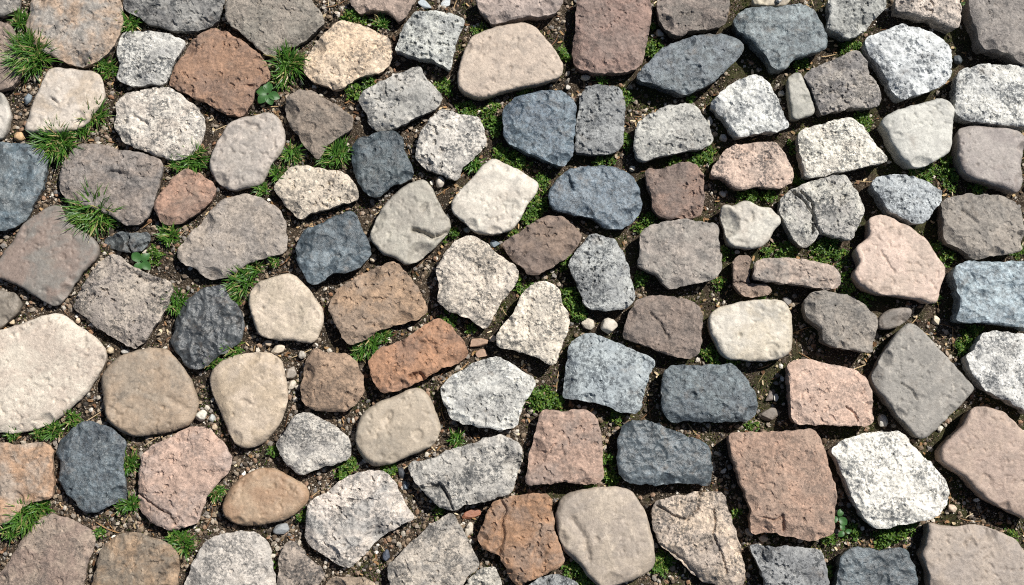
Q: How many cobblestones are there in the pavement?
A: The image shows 112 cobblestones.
